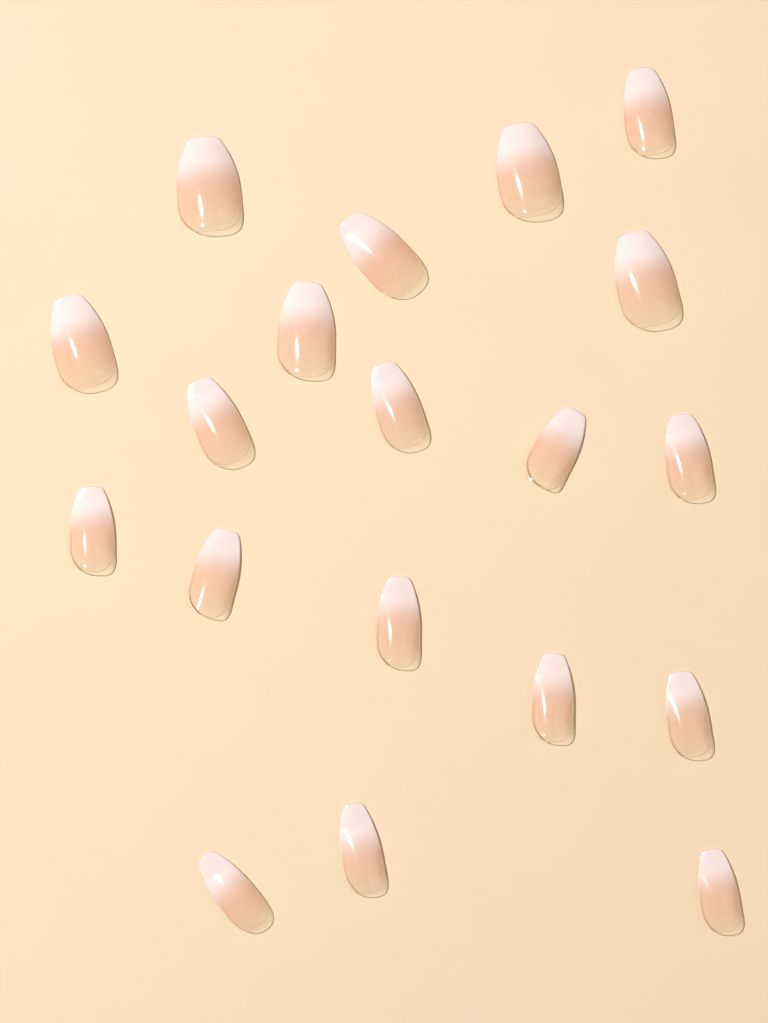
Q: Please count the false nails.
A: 19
